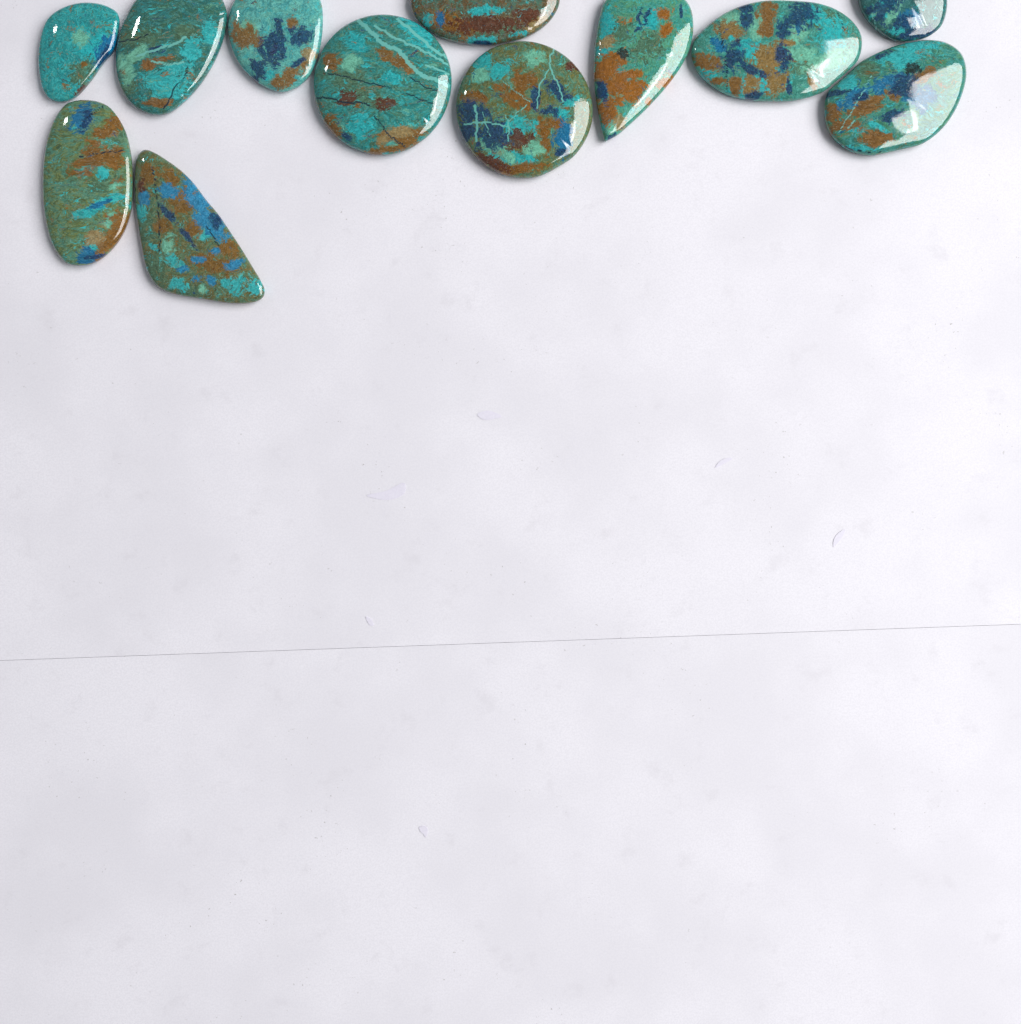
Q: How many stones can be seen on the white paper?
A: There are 12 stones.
